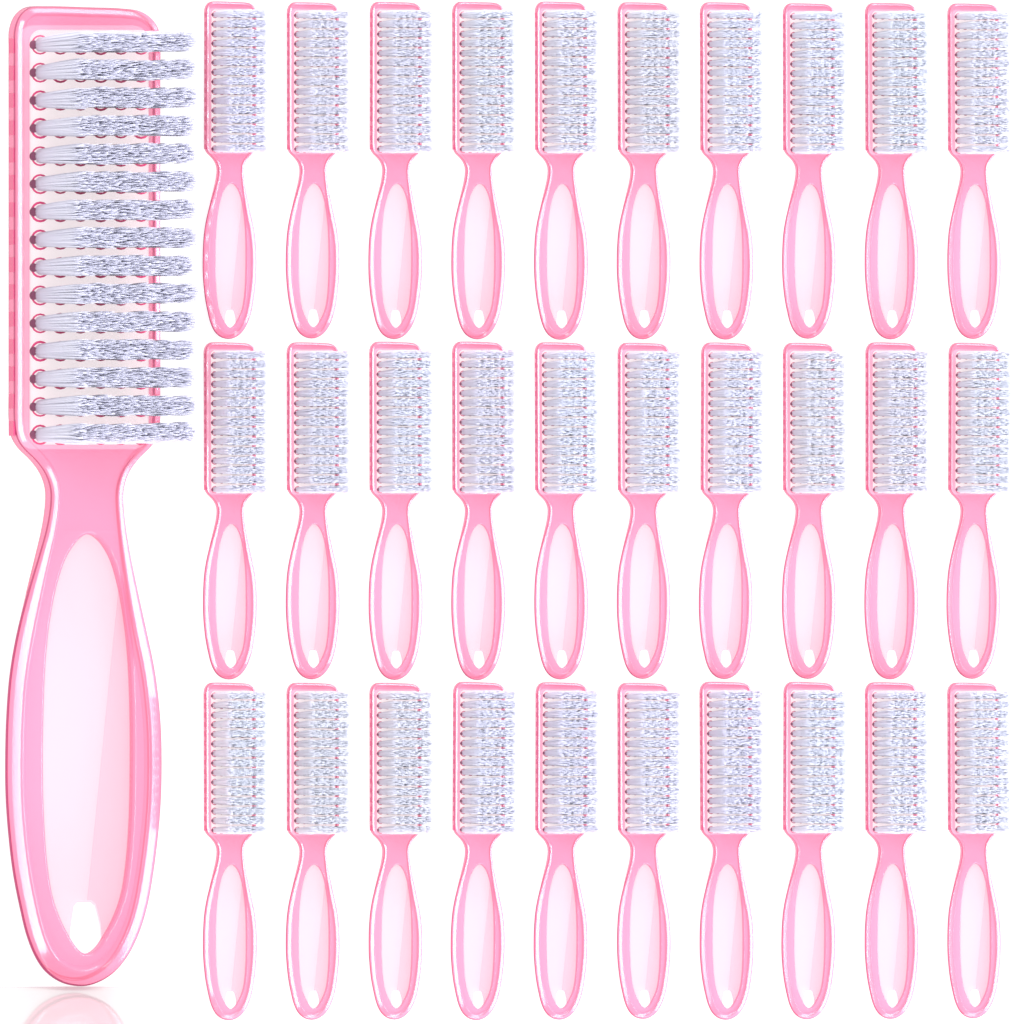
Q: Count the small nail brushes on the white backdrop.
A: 30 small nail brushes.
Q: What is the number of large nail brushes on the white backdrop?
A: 1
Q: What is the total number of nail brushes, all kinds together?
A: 31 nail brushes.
